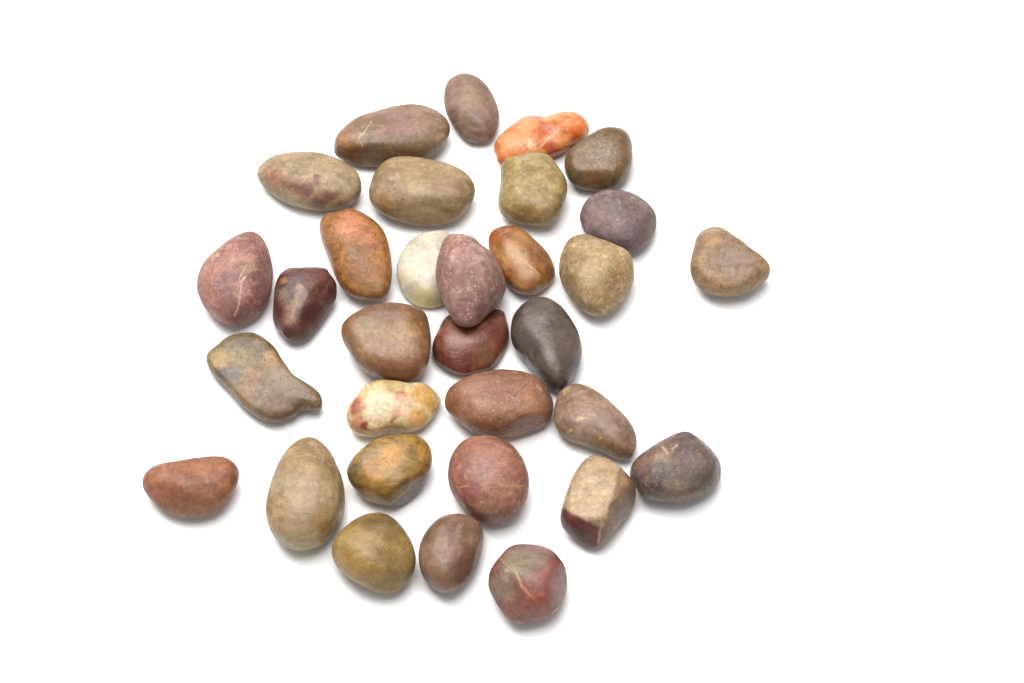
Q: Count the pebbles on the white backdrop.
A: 32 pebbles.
